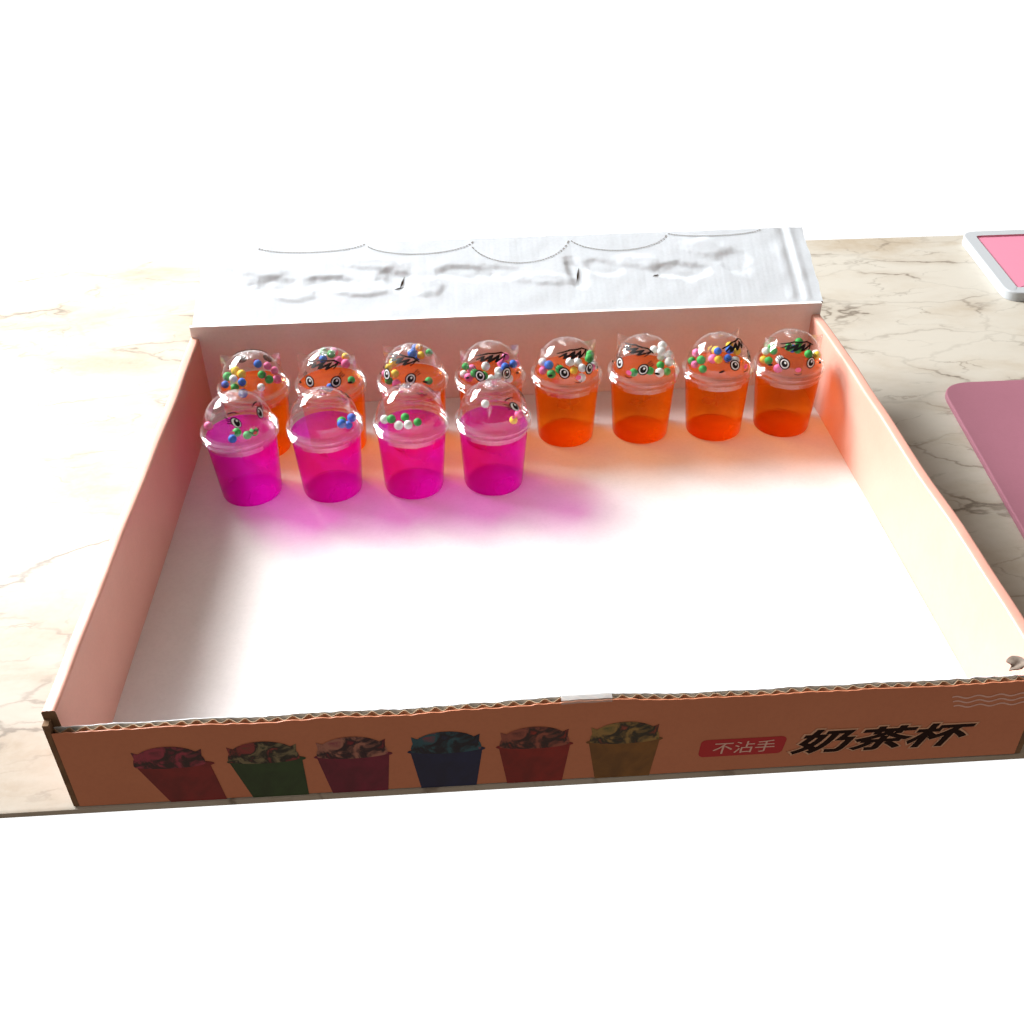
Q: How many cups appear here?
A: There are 12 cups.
